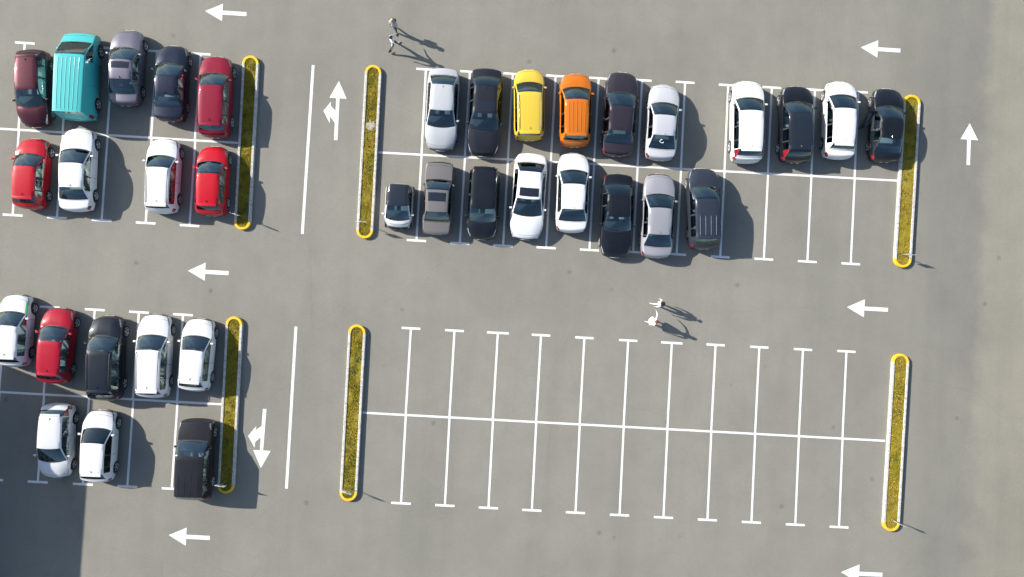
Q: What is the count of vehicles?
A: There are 35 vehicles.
